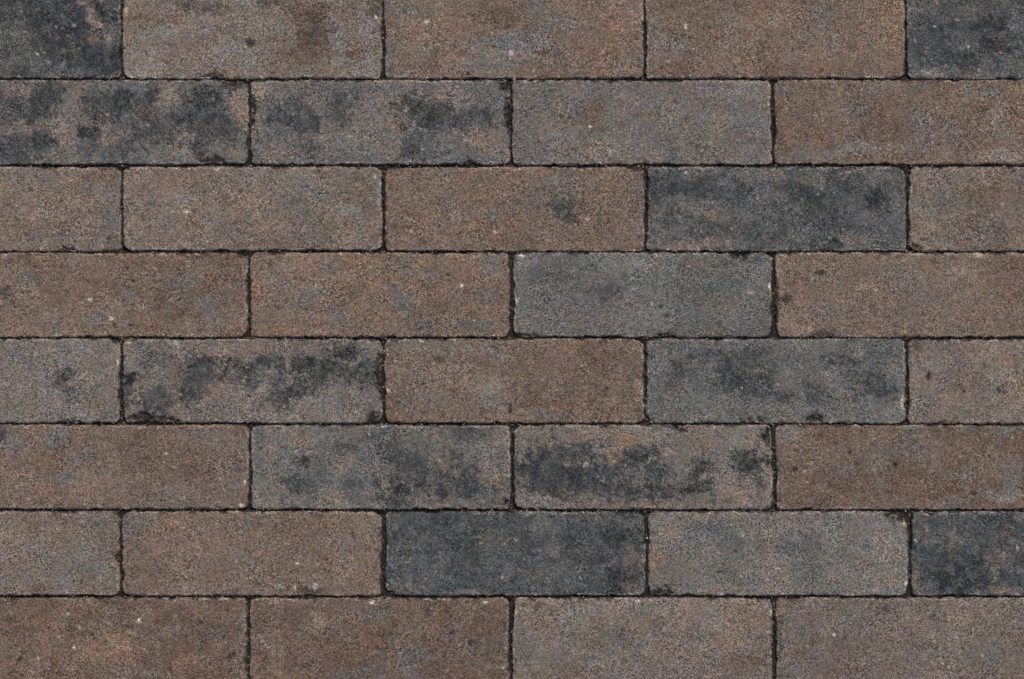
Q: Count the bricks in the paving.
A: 36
